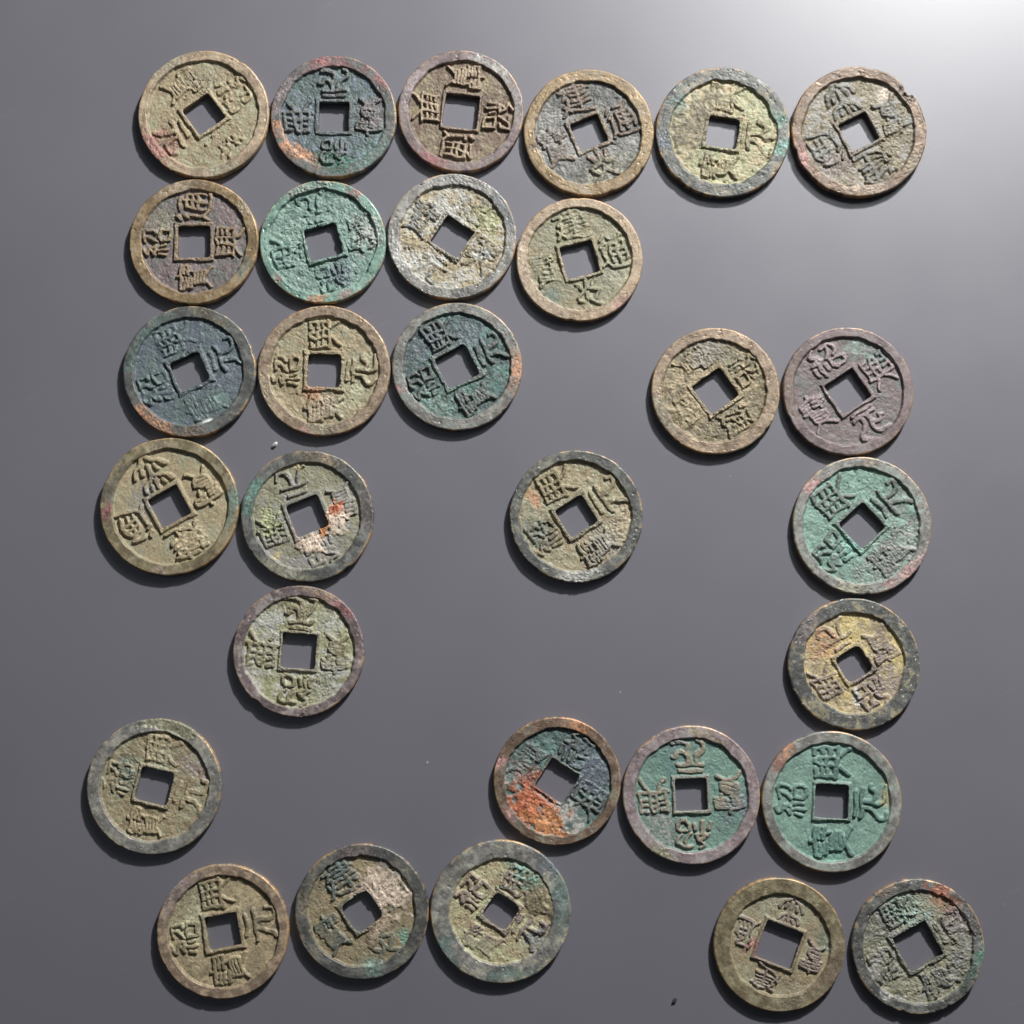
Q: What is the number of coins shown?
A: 30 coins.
